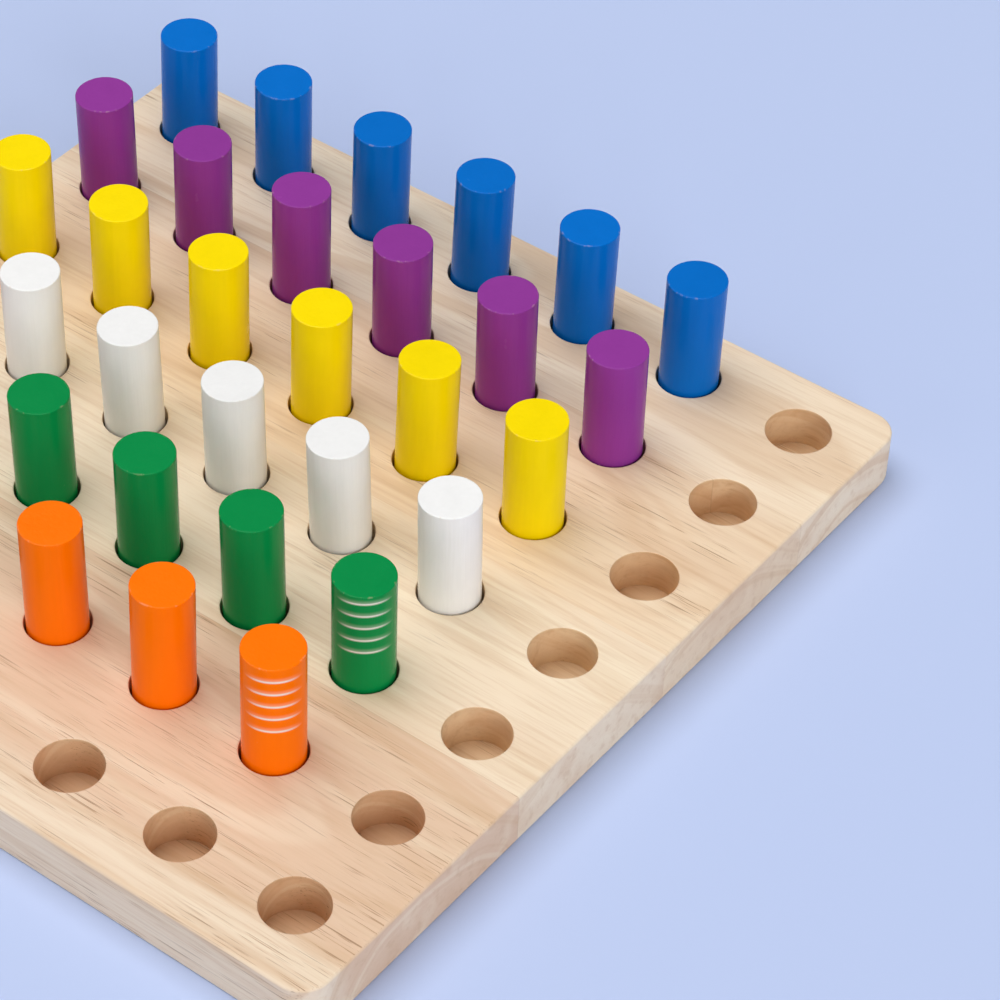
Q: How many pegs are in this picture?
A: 30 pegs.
